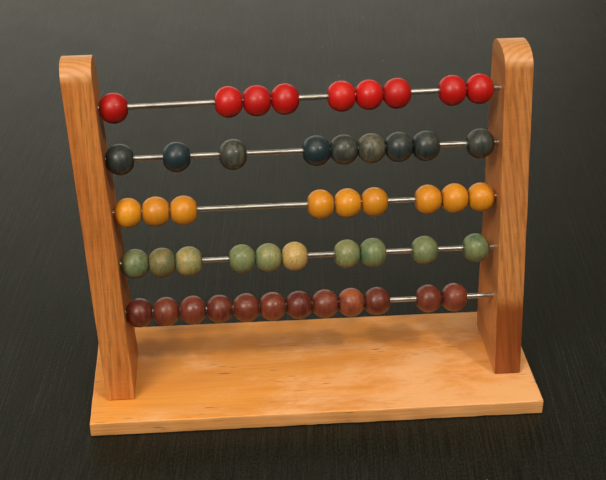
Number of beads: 49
